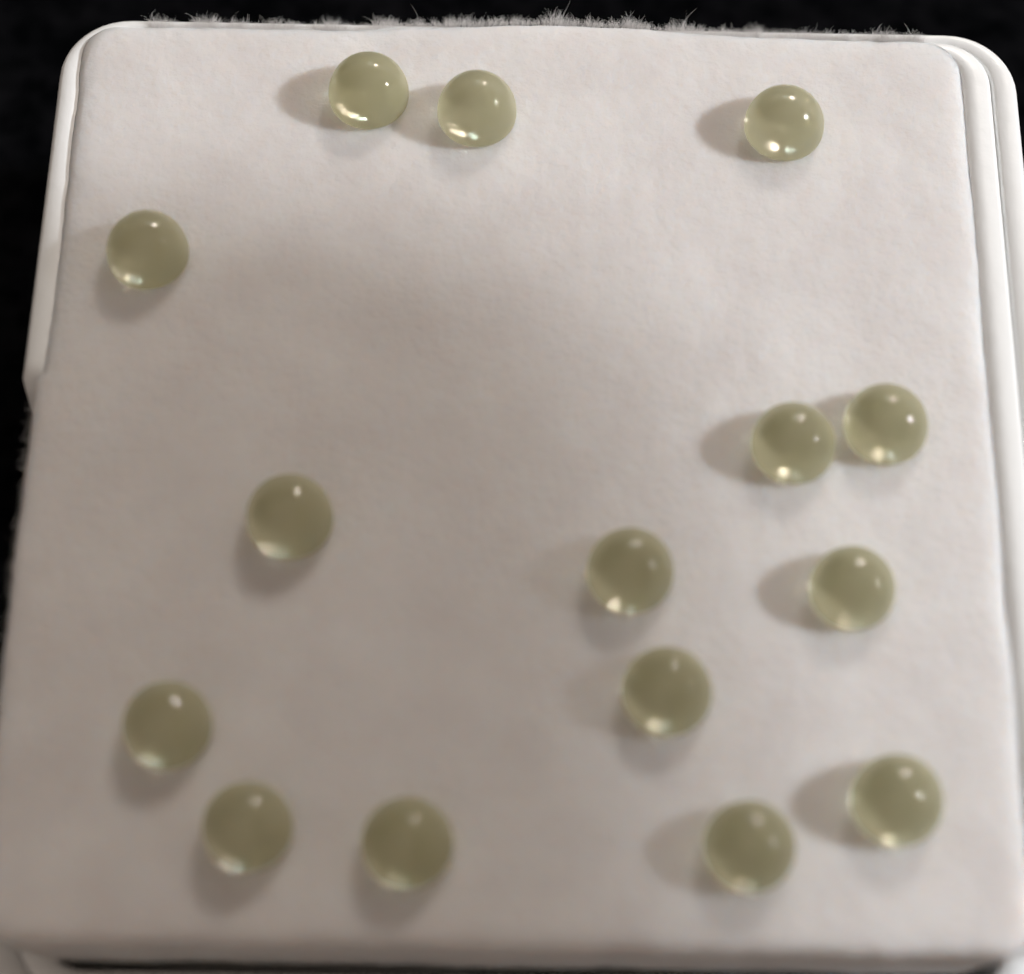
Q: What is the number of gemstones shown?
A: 15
